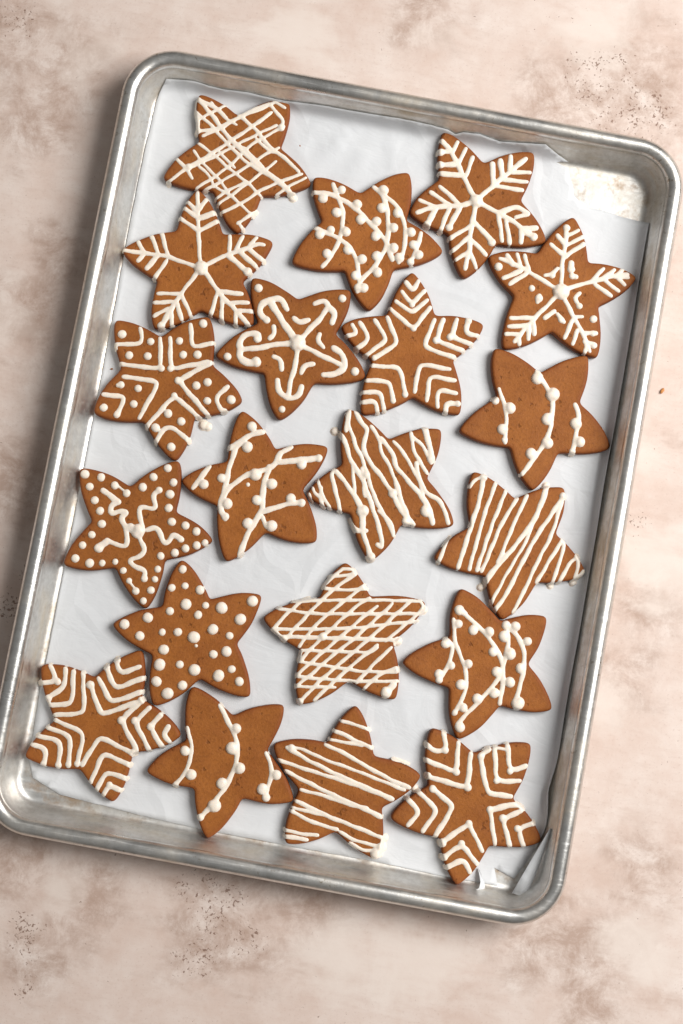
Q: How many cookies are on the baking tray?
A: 20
